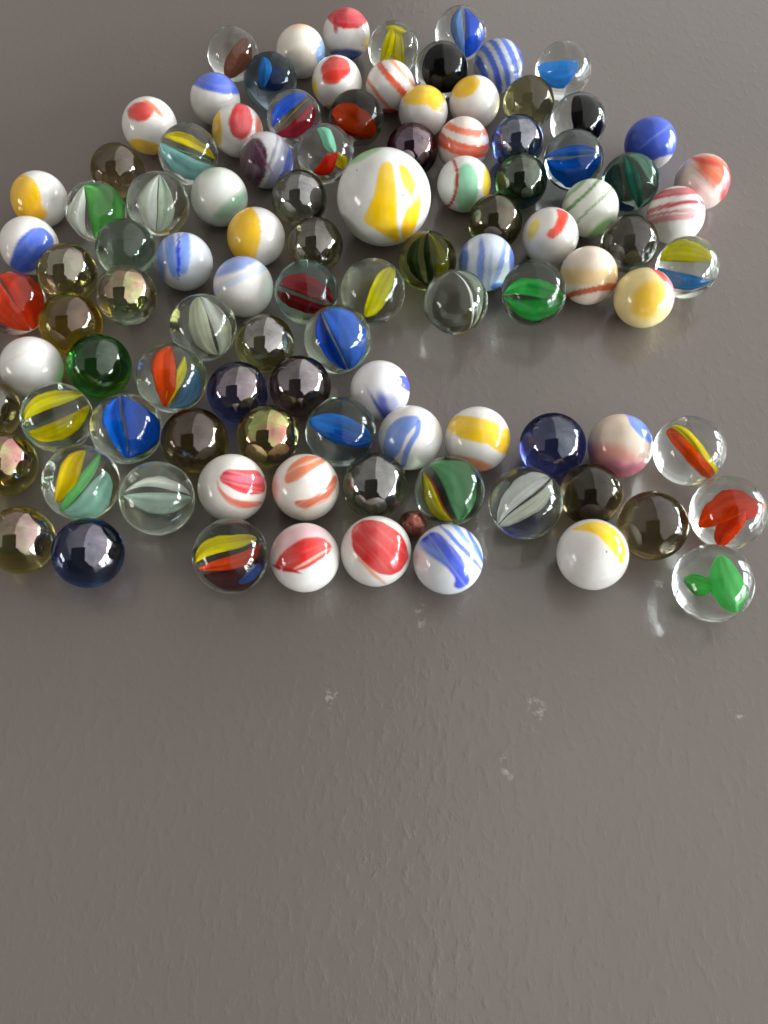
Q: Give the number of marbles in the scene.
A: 103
